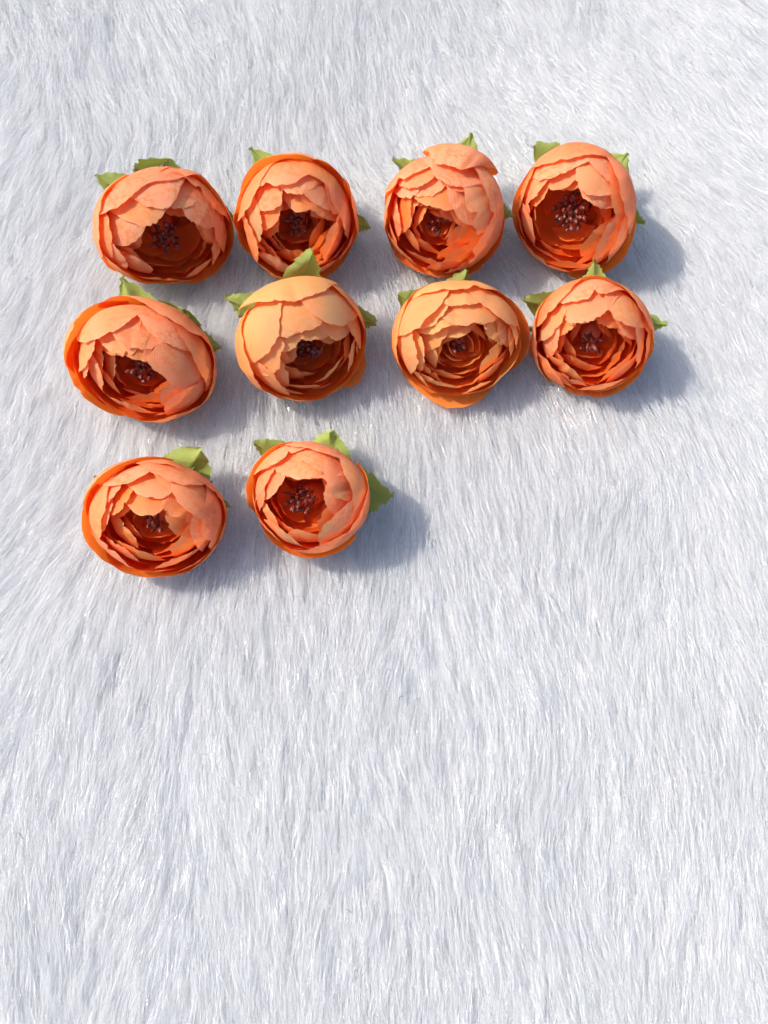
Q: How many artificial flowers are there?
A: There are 10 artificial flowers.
